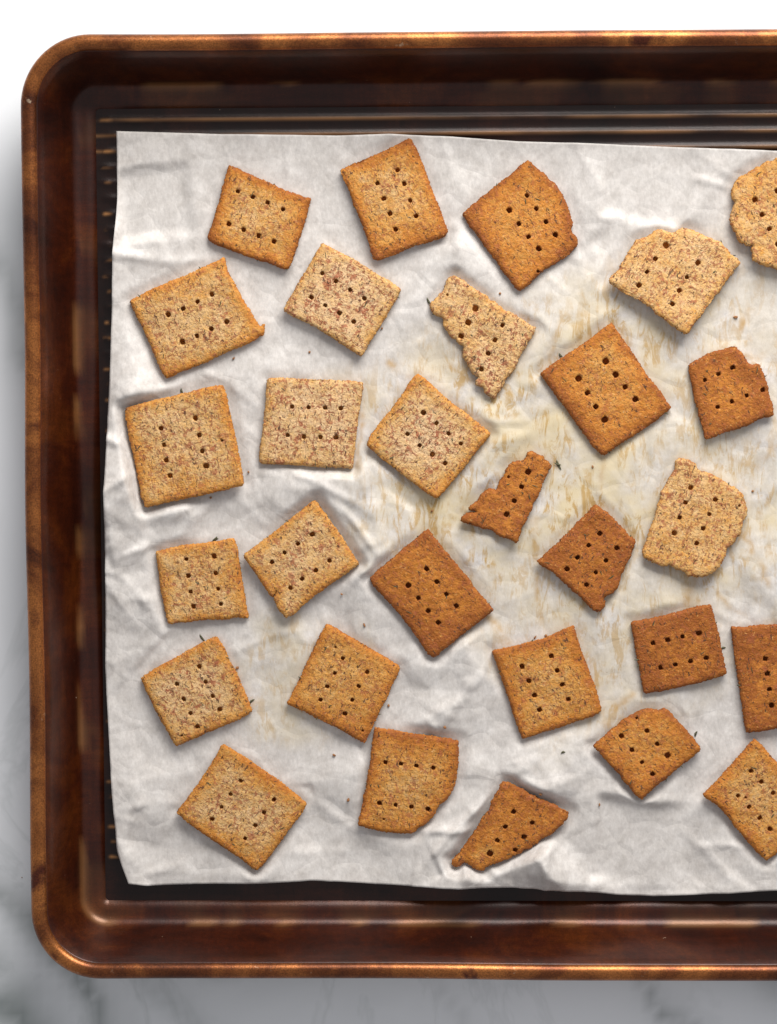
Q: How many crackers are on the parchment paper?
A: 29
